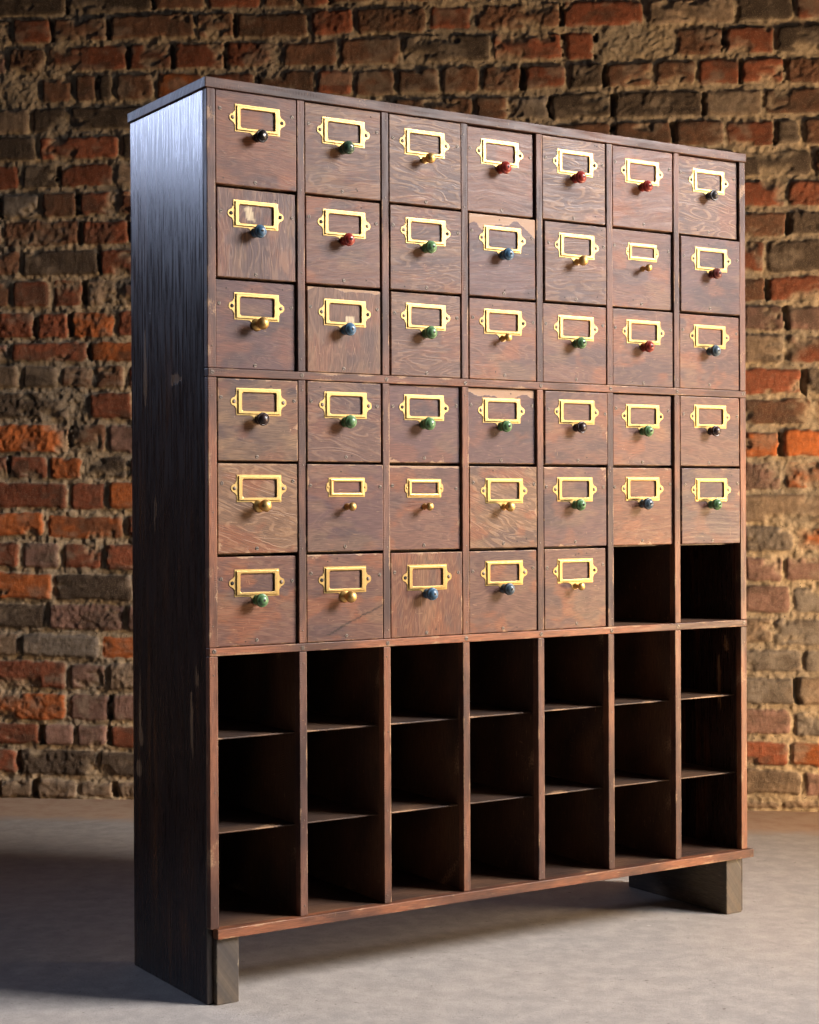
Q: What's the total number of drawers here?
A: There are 40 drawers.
